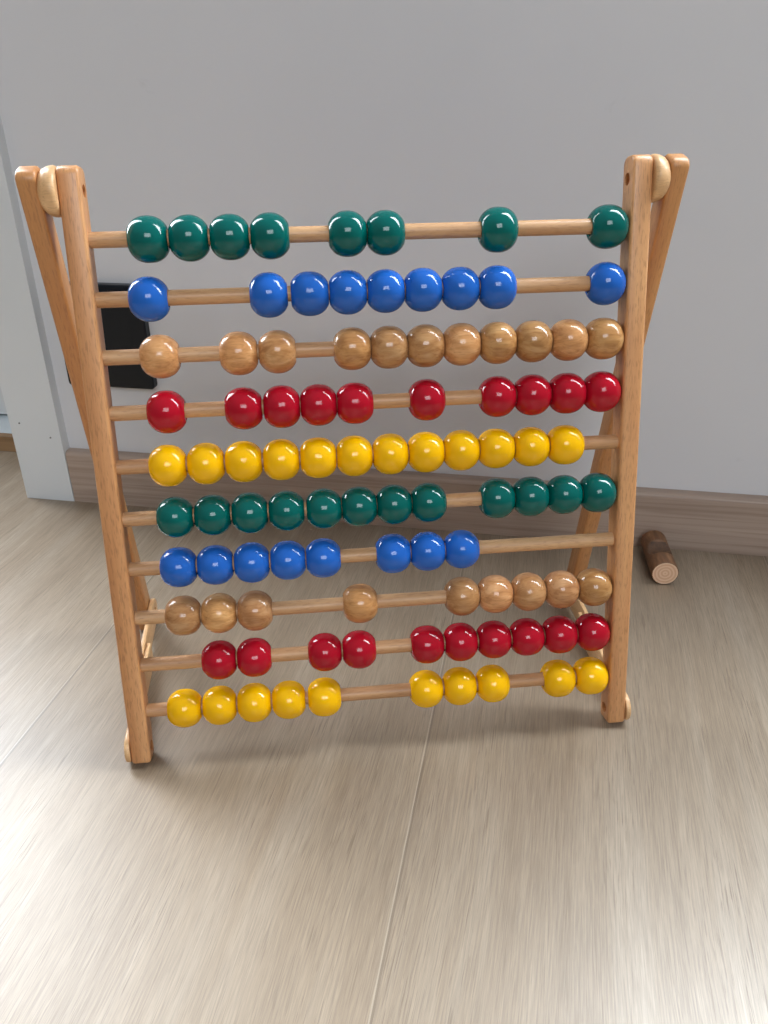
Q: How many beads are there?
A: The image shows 99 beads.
